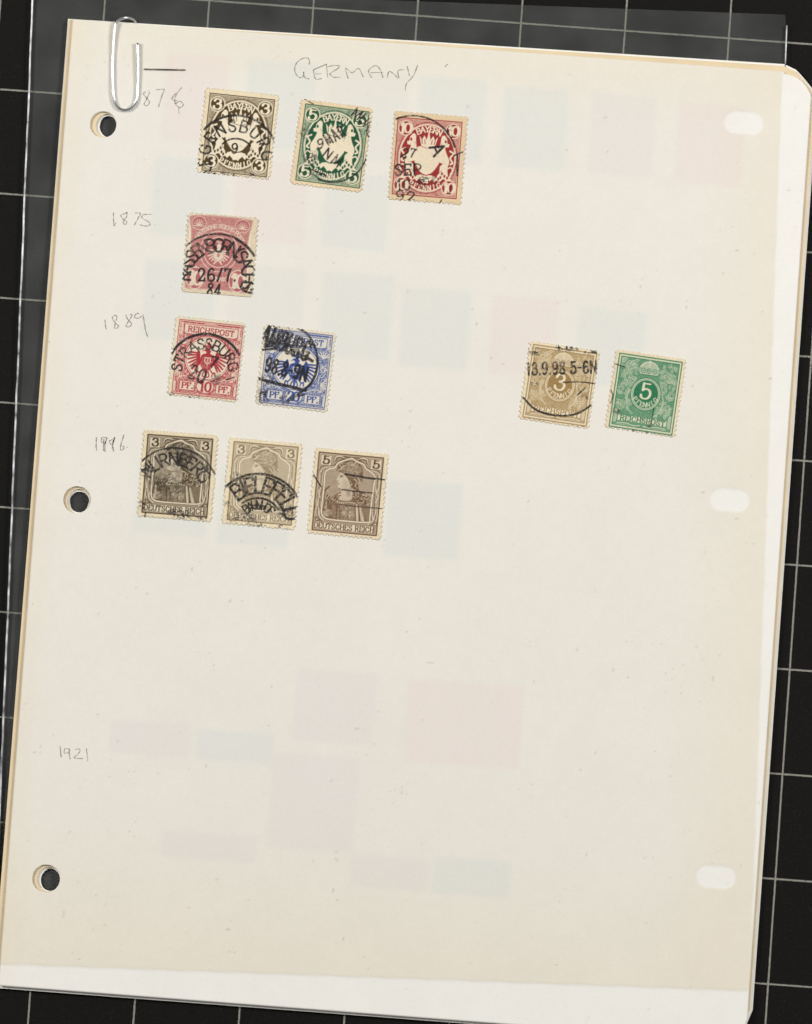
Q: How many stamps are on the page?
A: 11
